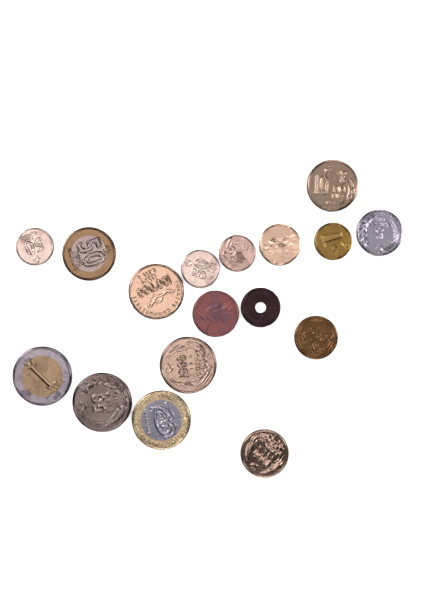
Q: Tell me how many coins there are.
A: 17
